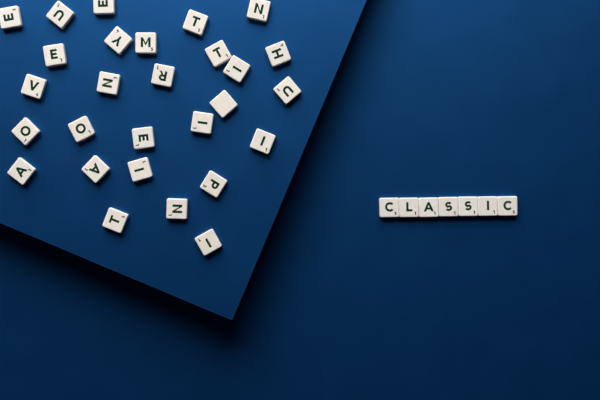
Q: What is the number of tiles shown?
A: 35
